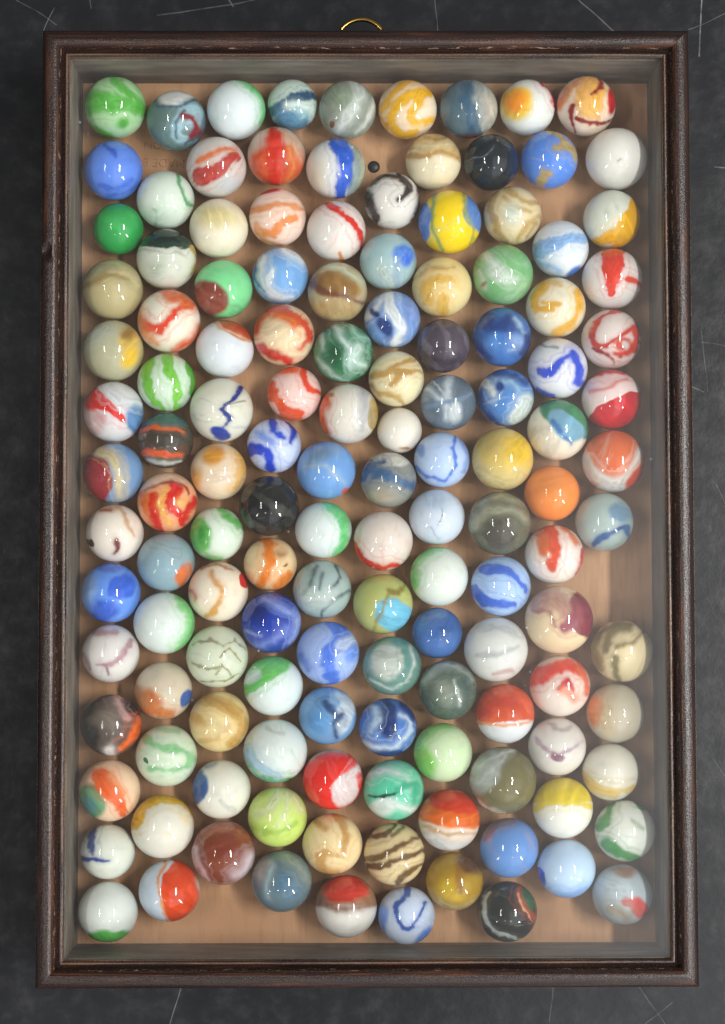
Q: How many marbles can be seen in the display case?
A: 135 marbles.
